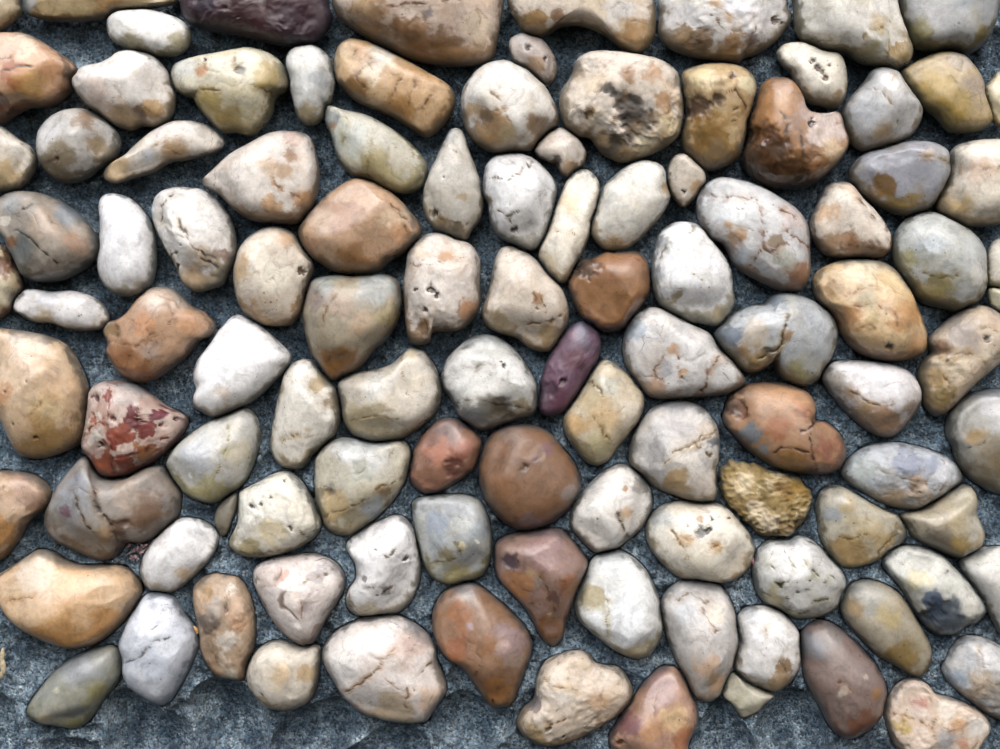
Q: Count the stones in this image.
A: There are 109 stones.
